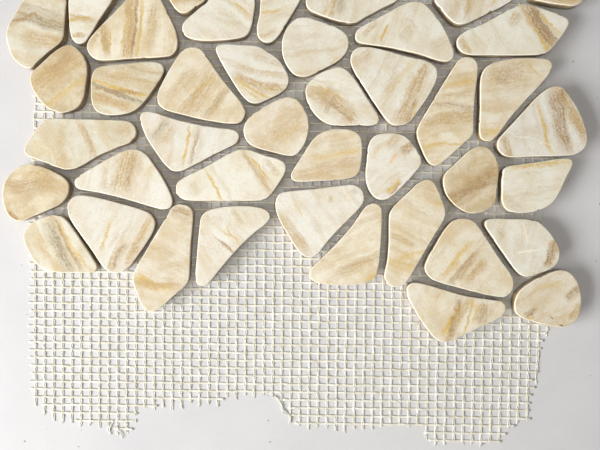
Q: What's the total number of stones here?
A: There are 42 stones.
